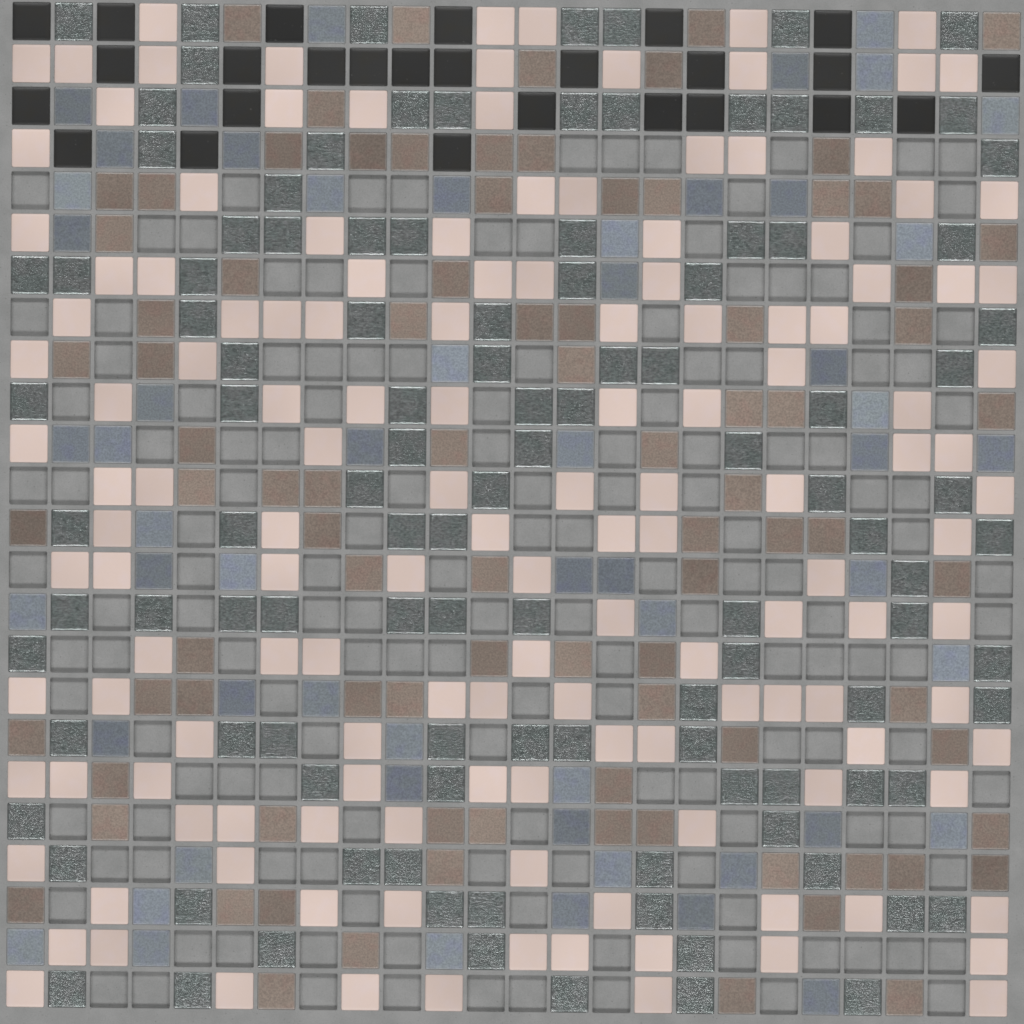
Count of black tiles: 26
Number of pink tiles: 144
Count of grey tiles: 112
